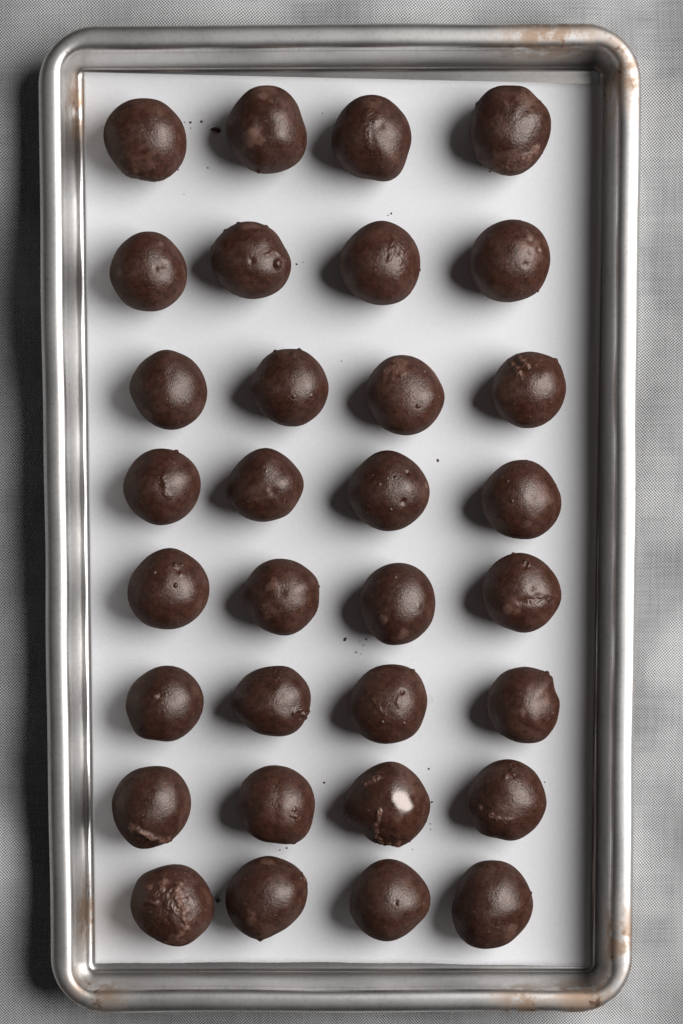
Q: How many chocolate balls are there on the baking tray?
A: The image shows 32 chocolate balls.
